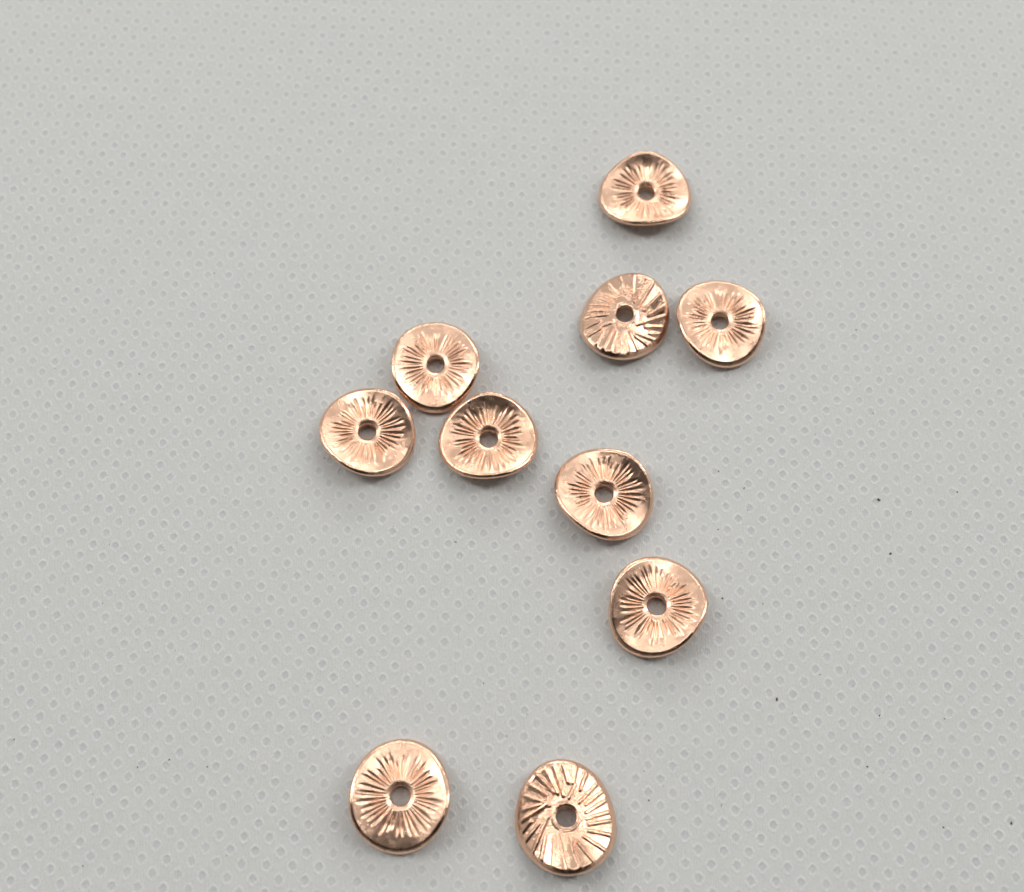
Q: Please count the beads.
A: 10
